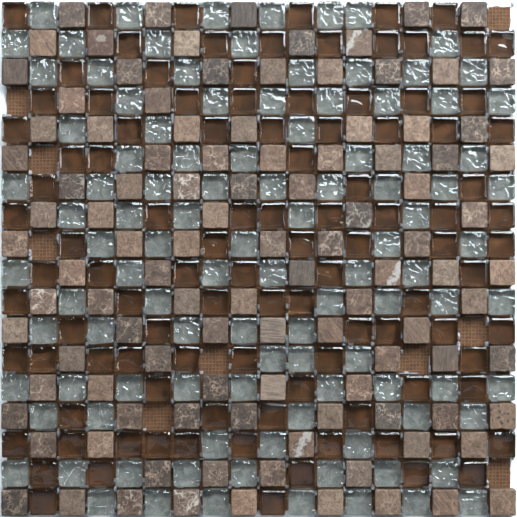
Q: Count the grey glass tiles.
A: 105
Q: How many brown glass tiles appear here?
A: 104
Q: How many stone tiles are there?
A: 106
